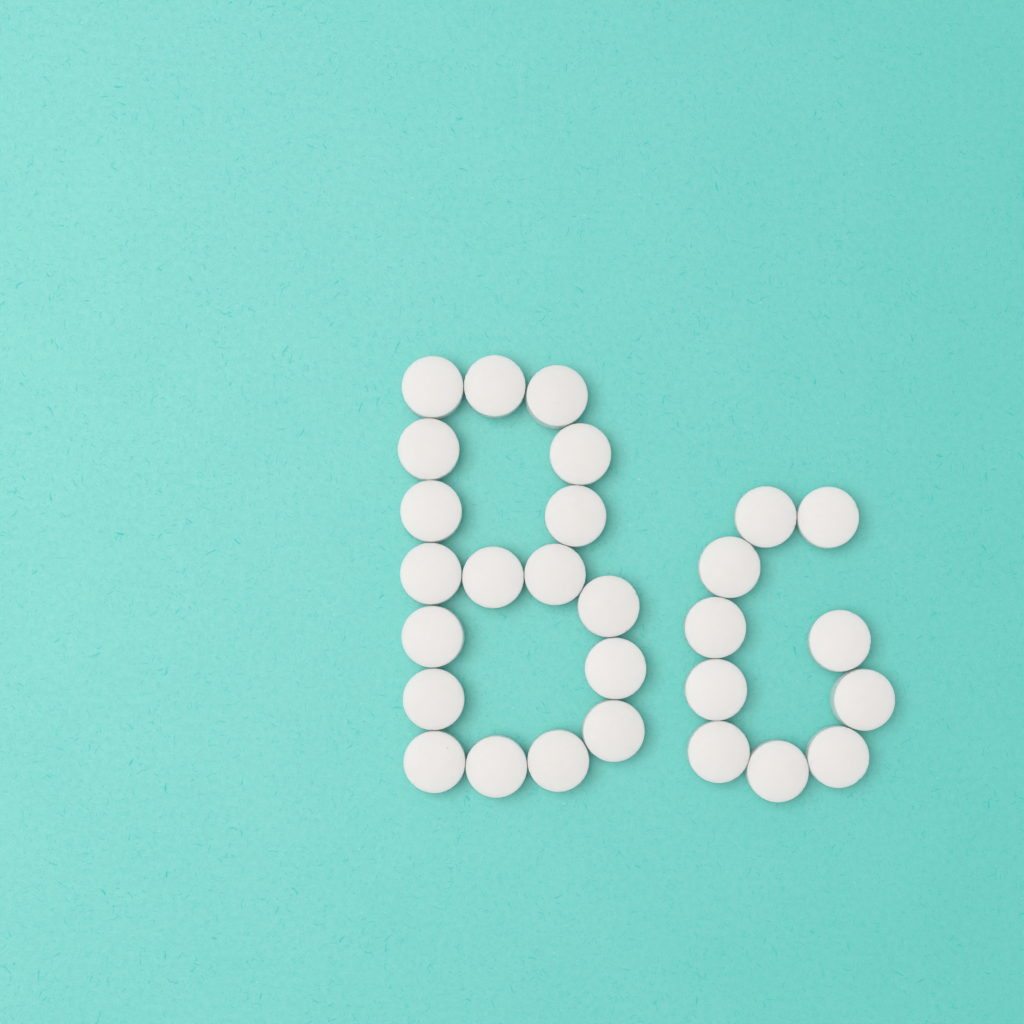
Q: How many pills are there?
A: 28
